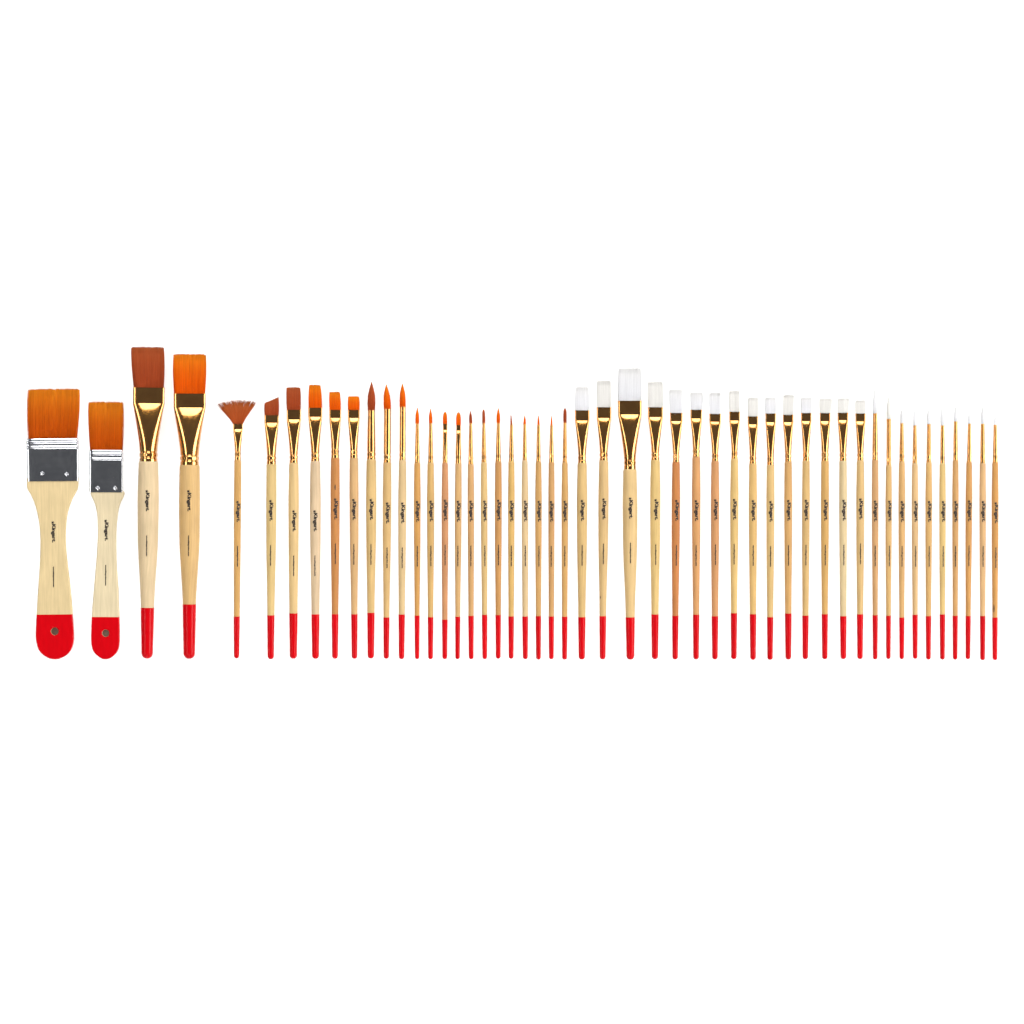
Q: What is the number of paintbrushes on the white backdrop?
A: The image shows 50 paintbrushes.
